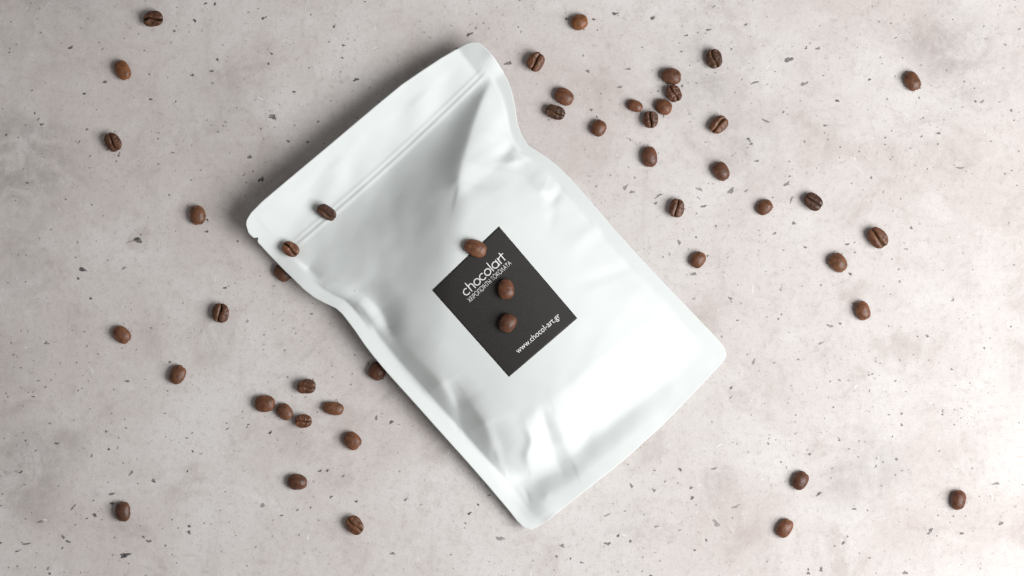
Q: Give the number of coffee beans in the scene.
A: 48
